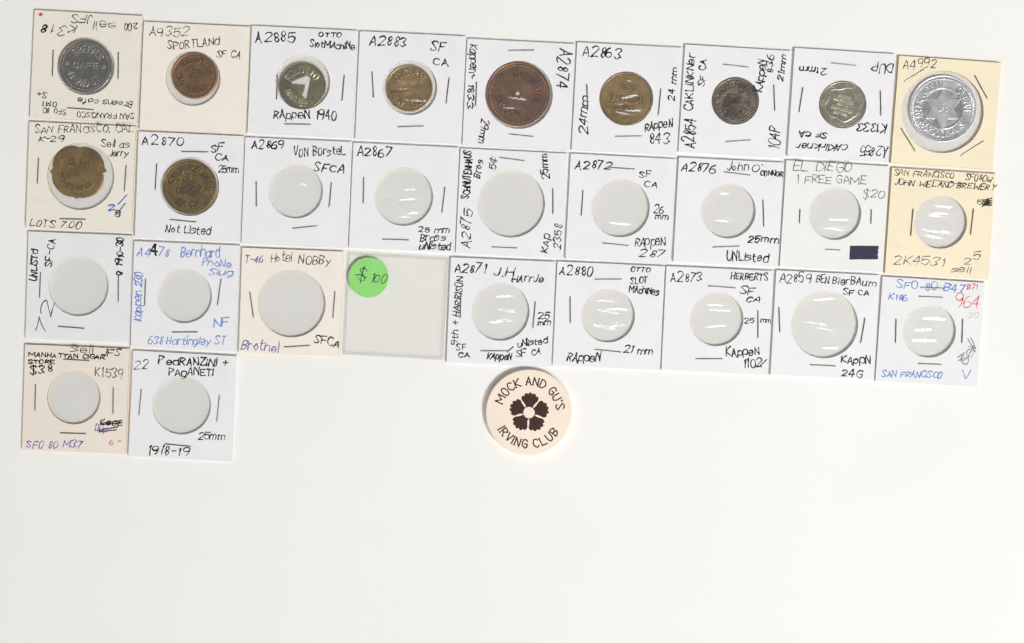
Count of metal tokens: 11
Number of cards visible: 28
